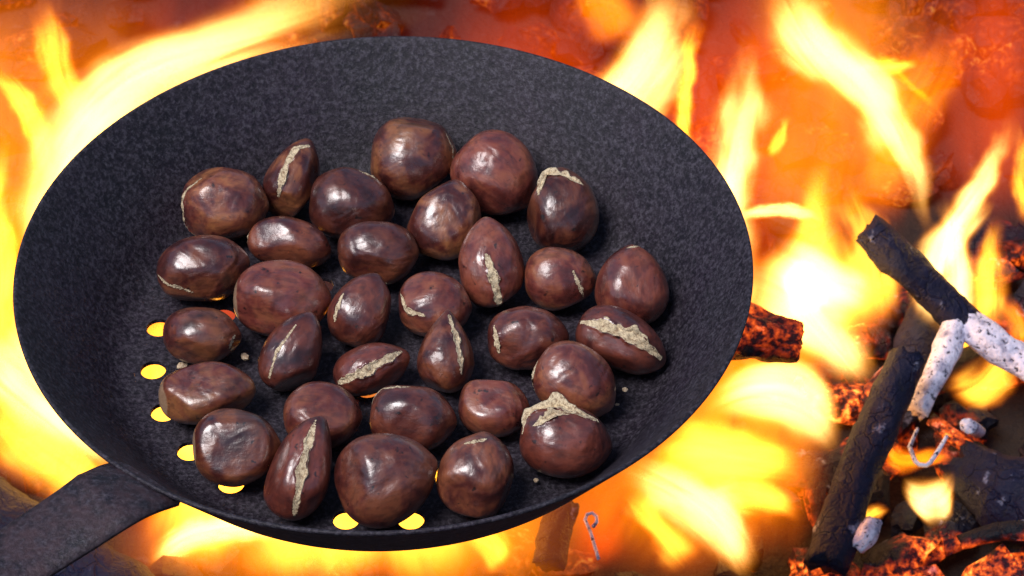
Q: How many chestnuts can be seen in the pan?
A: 32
